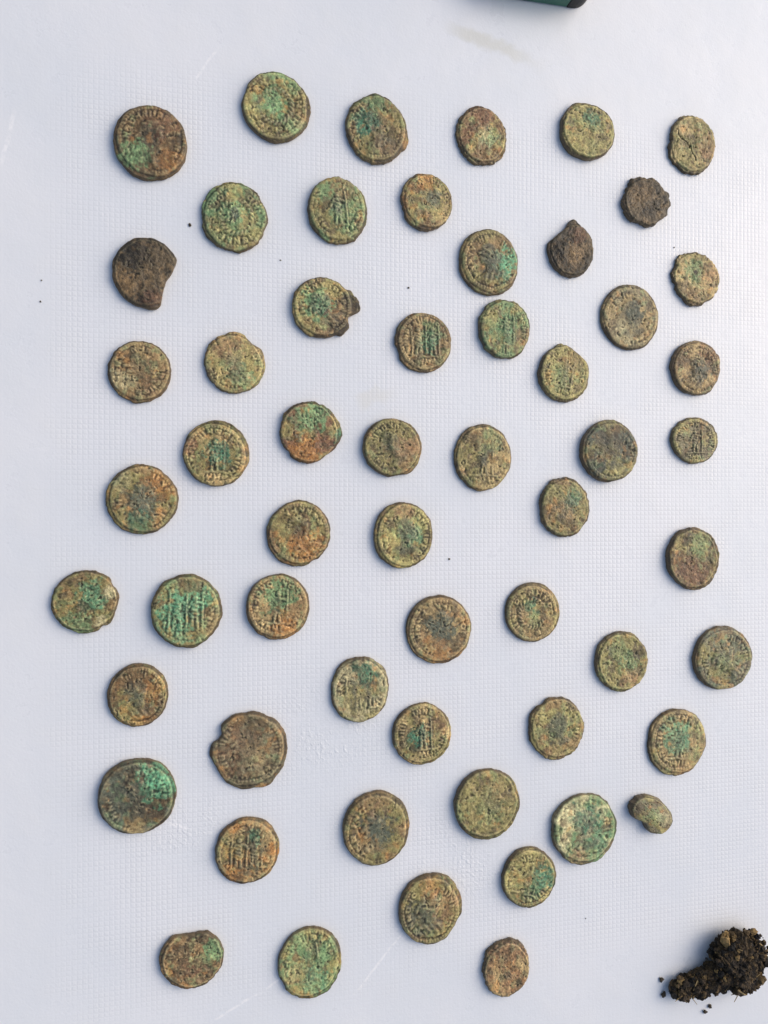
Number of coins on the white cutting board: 57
